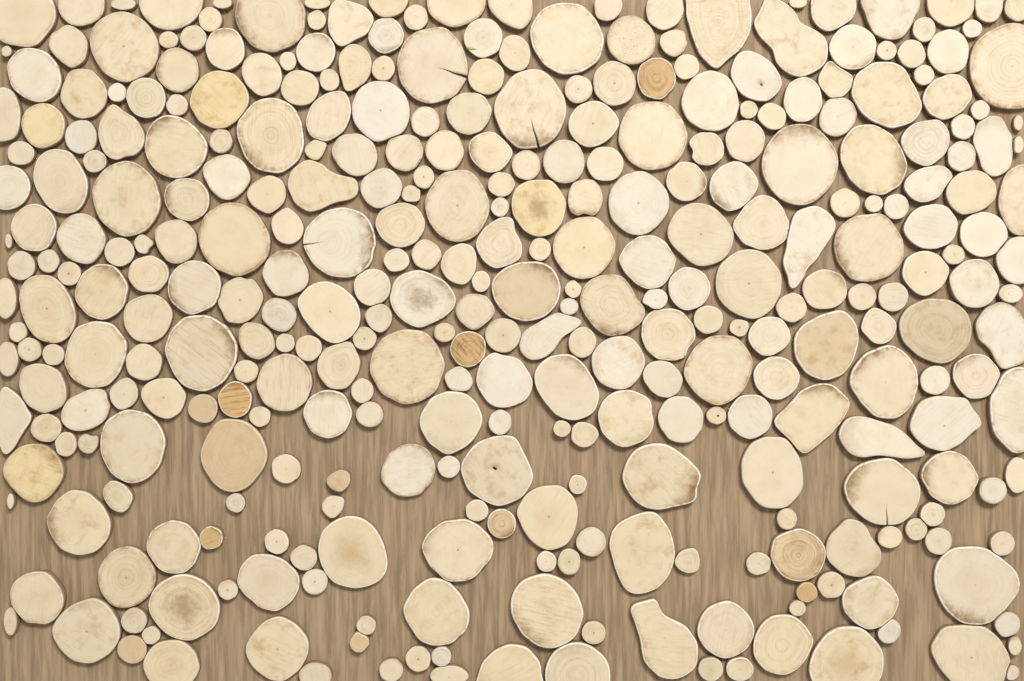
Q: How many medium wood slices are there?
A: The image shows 97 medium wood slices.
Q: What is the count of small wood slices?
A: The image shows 141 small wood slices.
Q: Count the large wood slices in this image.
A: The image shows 99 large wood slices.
